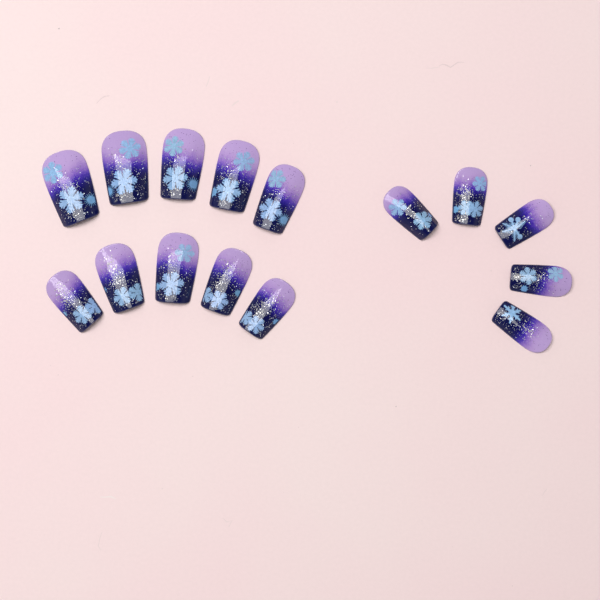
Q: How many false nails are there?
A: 15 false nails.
